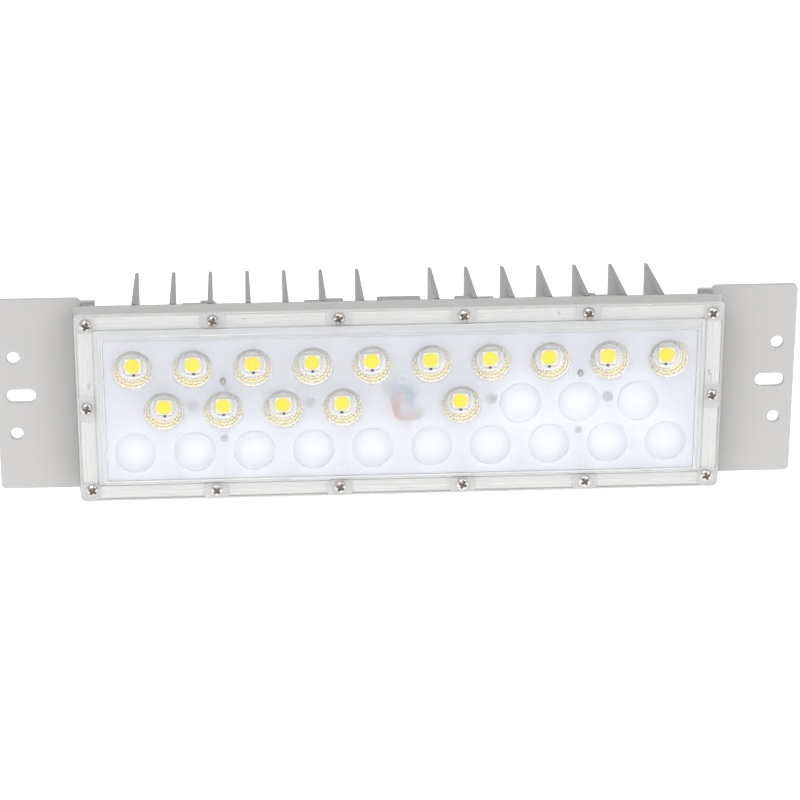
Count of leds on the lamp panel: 15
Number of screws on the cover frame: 14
